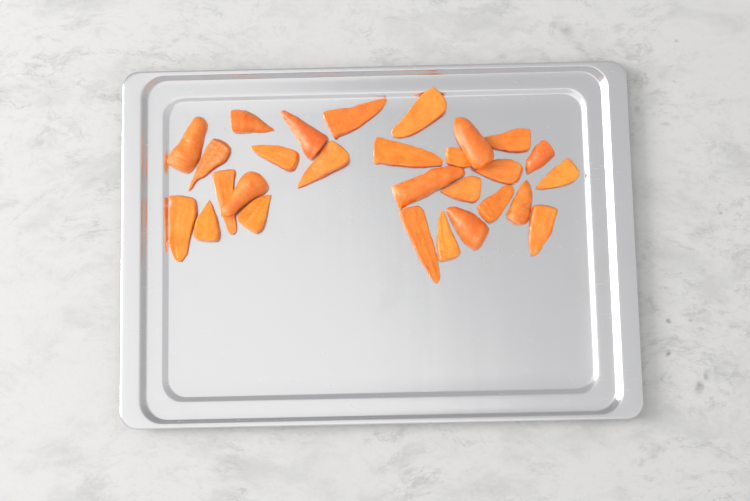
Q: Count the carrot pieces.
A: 28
